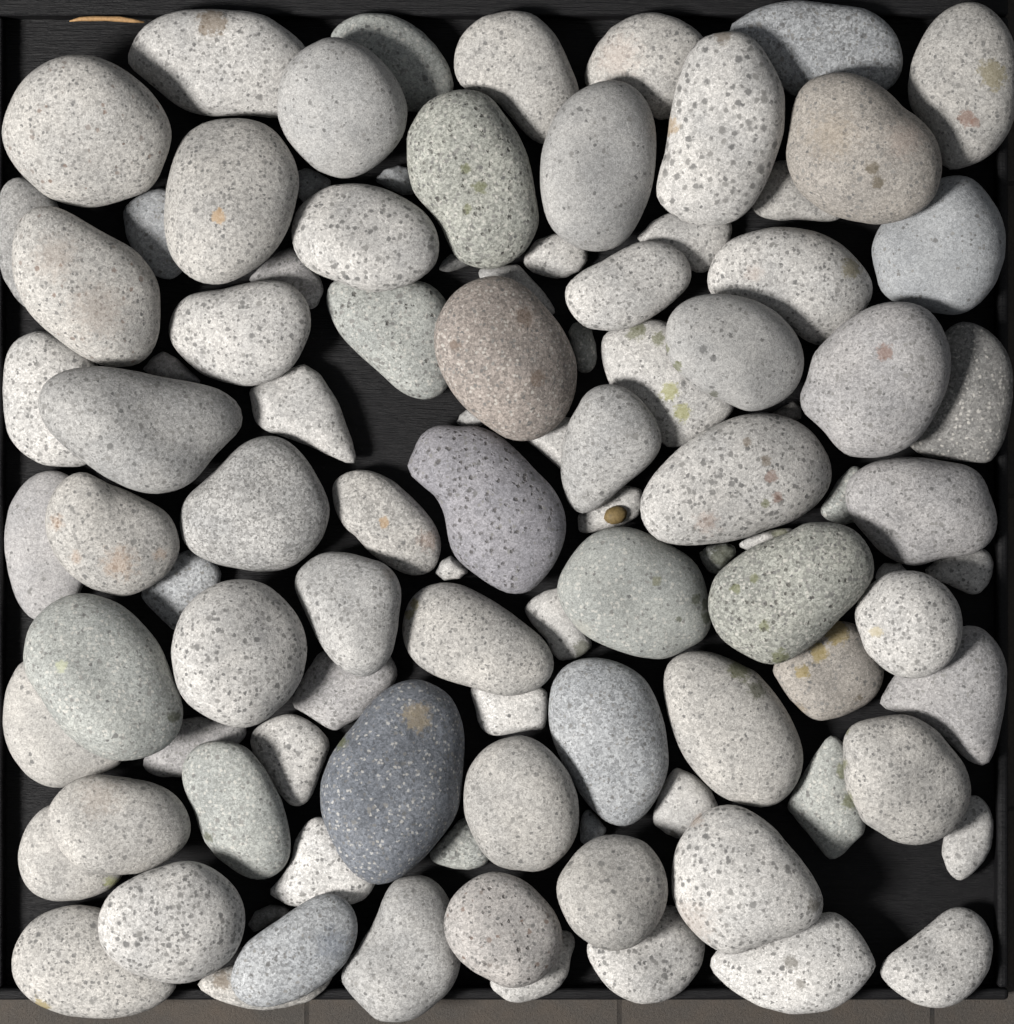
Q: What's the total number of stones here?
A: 101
